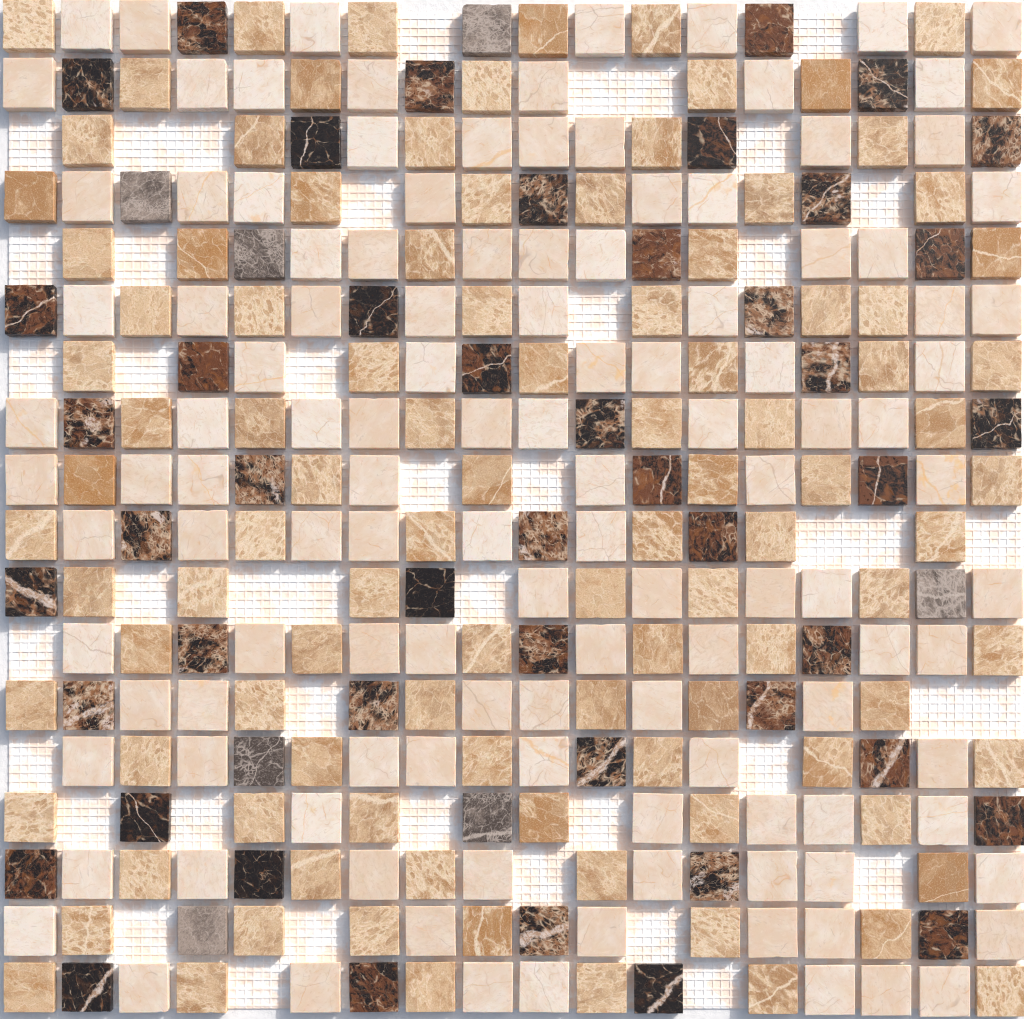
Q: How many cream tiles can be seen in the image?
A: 122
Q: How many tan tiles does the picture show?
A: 105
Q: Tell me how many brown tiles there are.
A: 47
